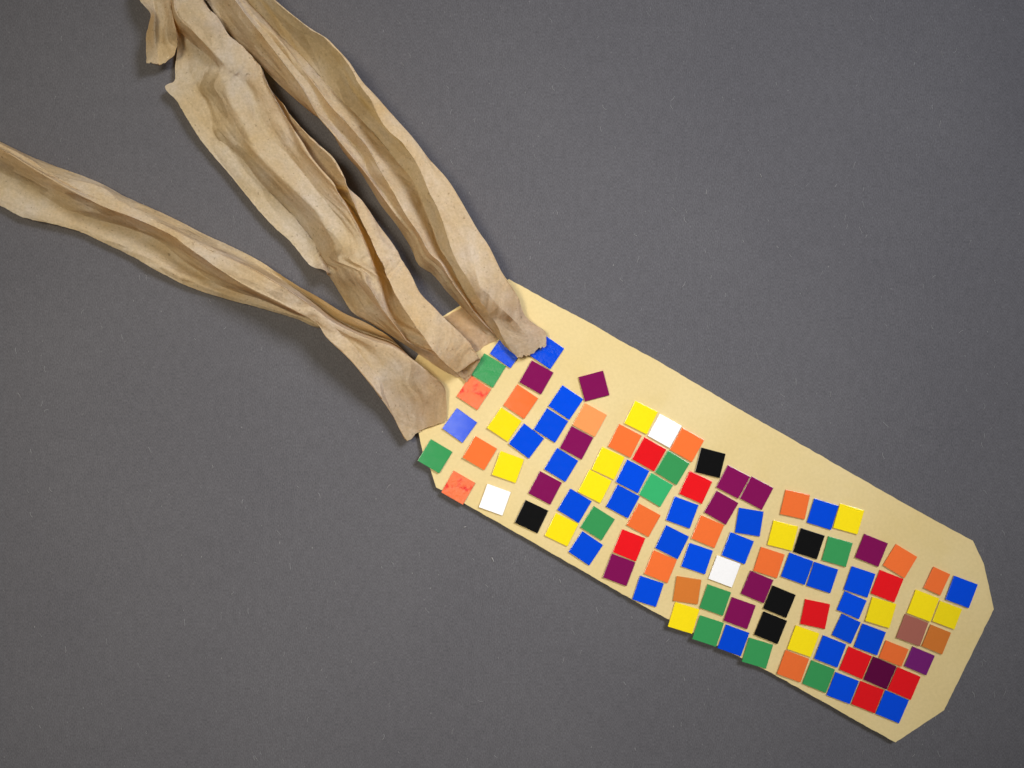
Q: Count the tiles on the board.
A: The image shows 100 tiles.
